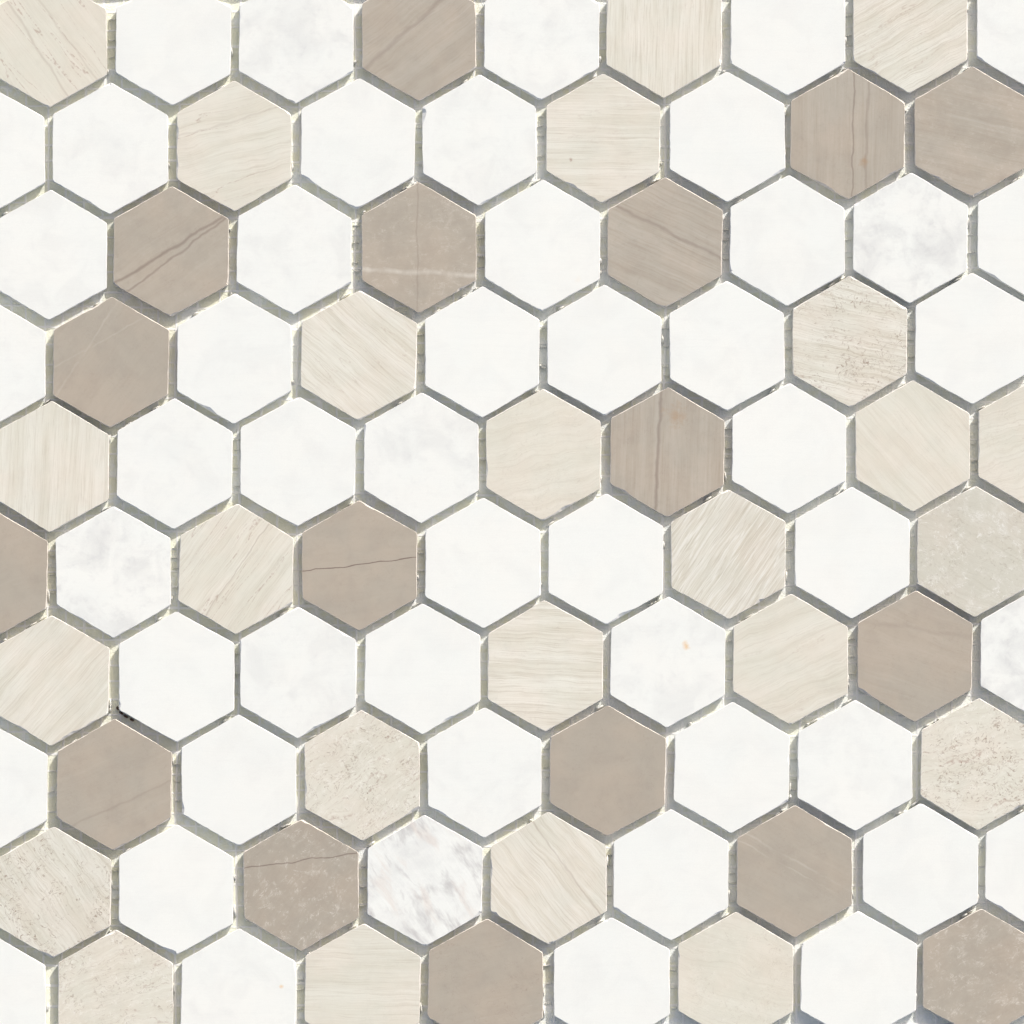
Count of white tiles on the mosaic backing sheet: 49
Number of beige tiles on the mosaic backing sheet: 24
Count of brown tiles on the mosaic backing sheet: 17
